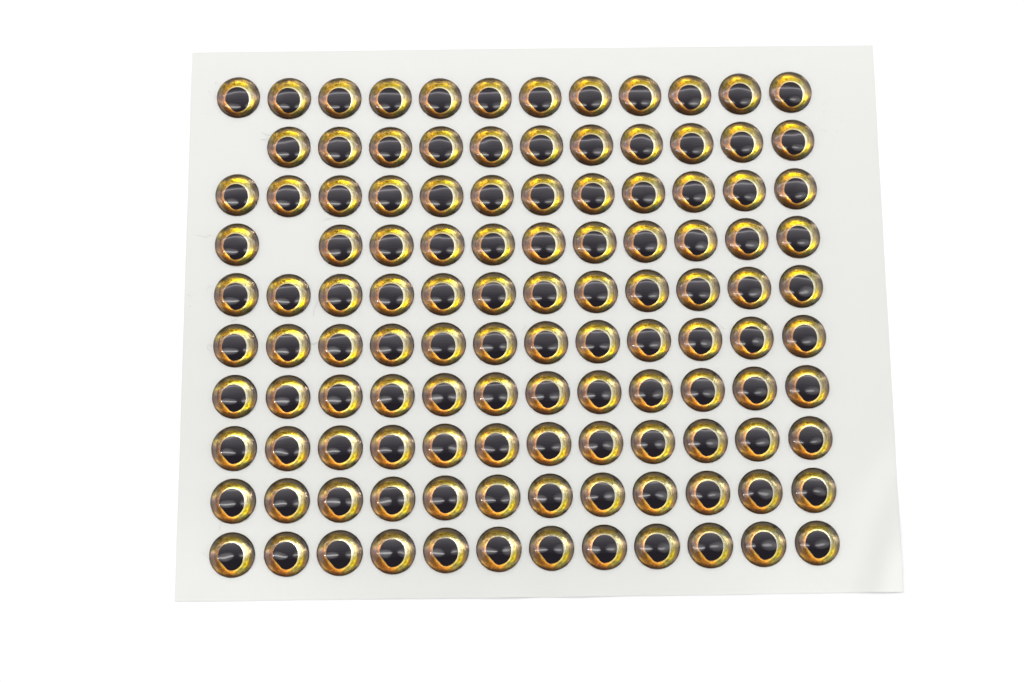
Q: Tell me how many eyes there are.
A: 118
